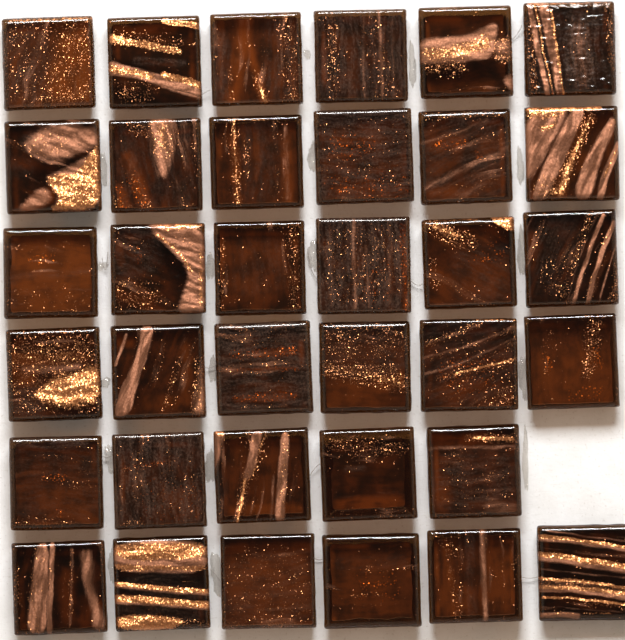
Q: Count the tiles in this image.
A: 35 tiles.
